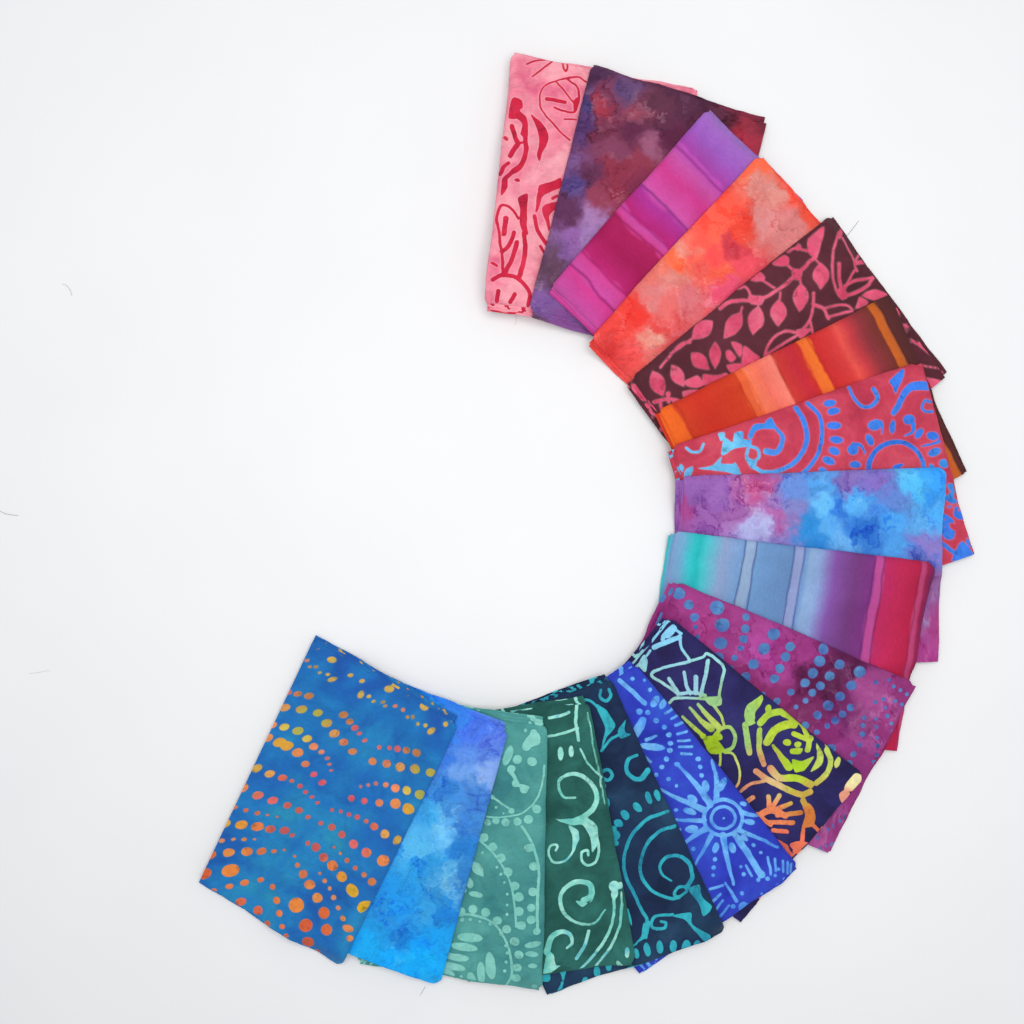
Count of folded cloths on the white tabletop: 17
